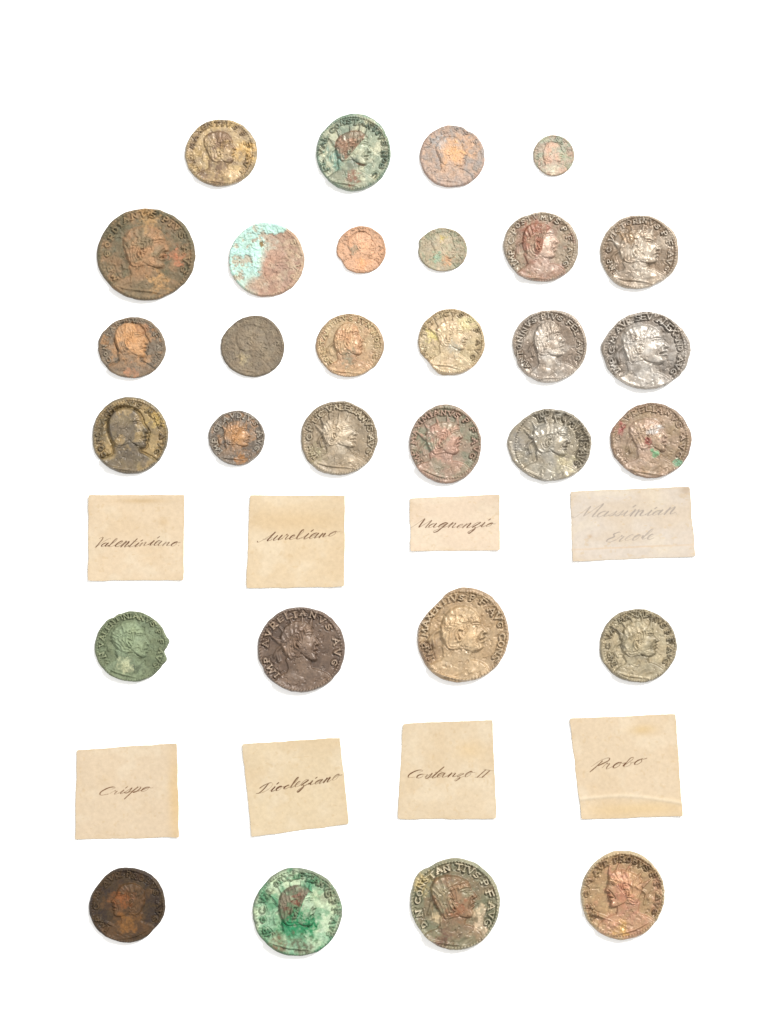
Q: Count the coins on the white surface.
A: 30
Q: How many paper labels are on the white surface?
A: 8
